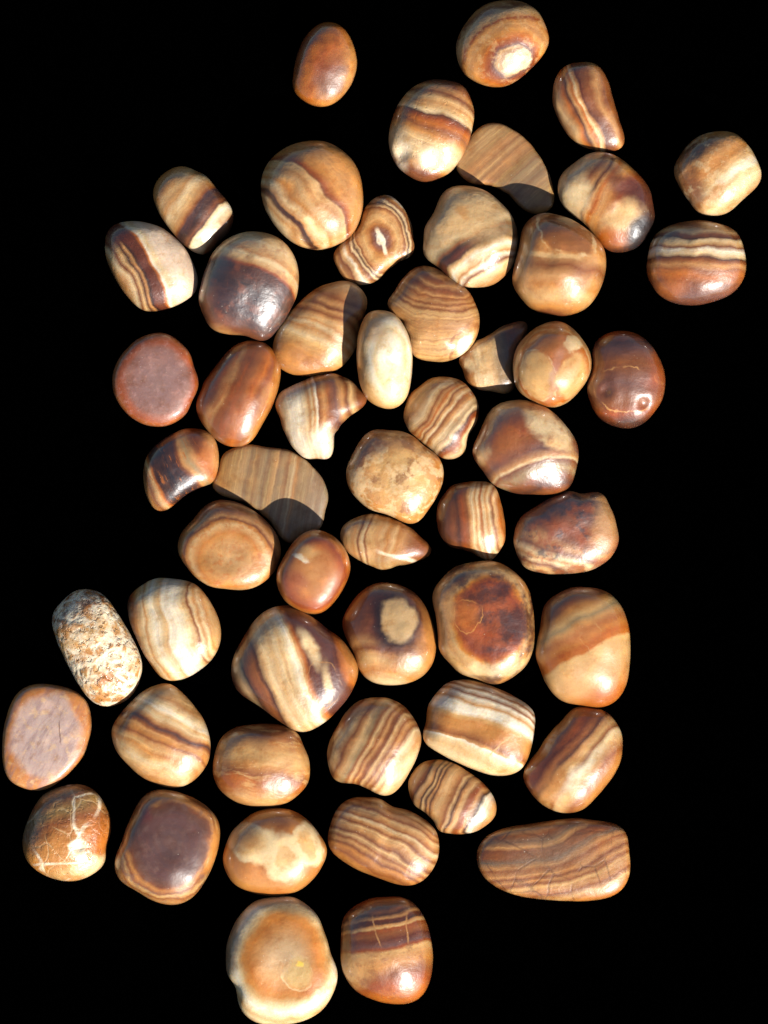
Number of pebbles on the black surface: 54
